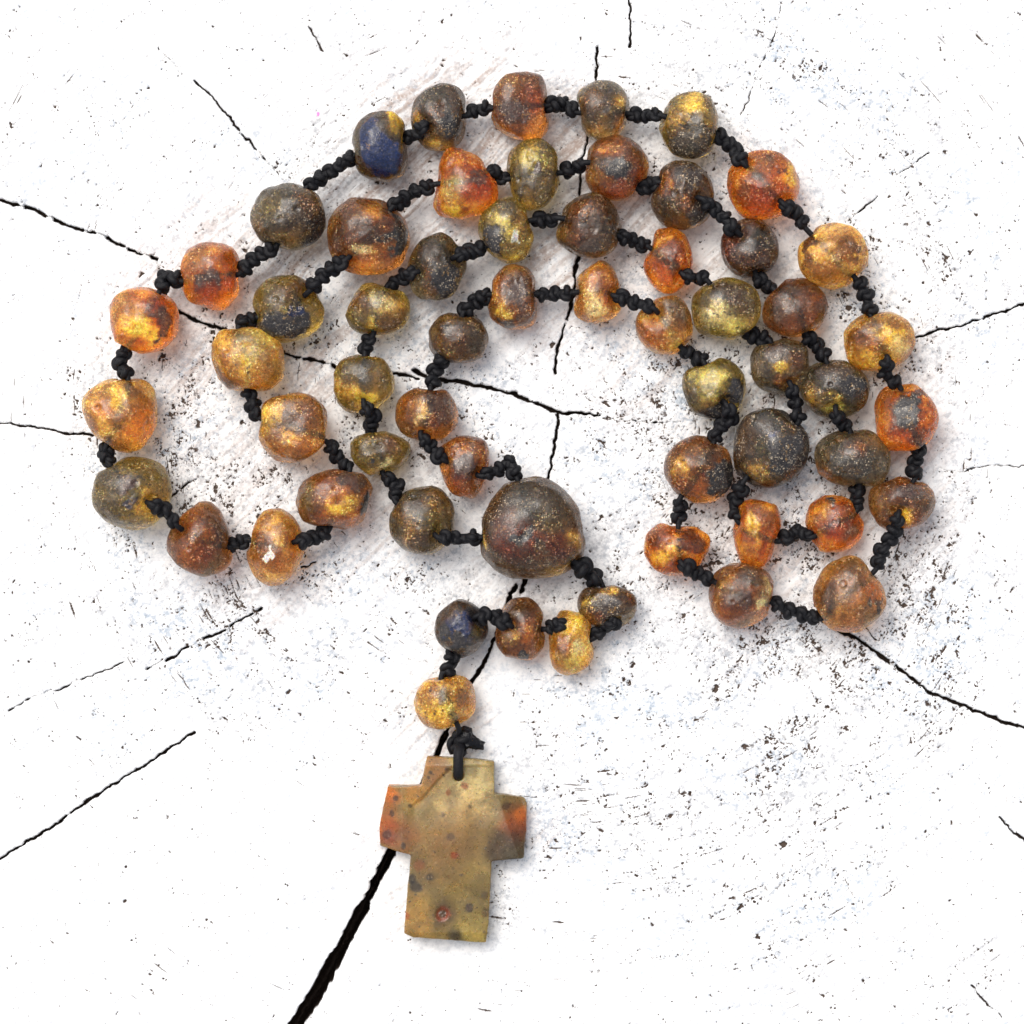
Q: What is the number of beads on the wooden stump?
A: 60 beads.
